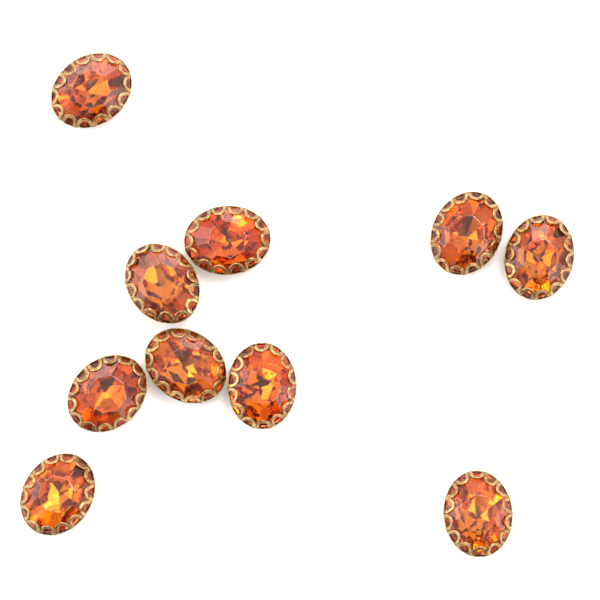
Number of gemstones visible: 10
